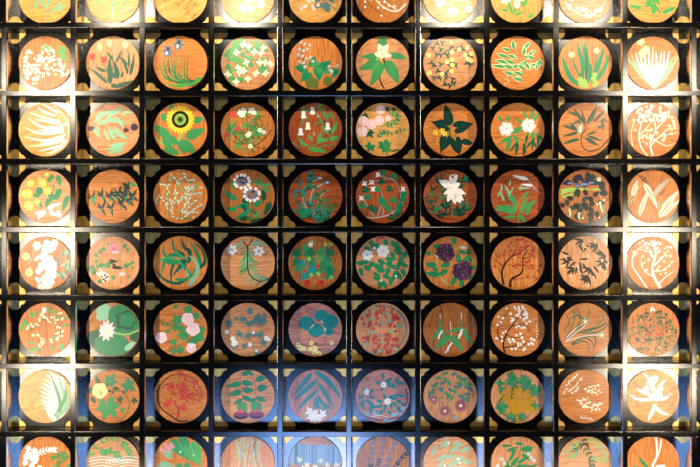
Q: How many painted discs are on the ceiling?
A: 80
